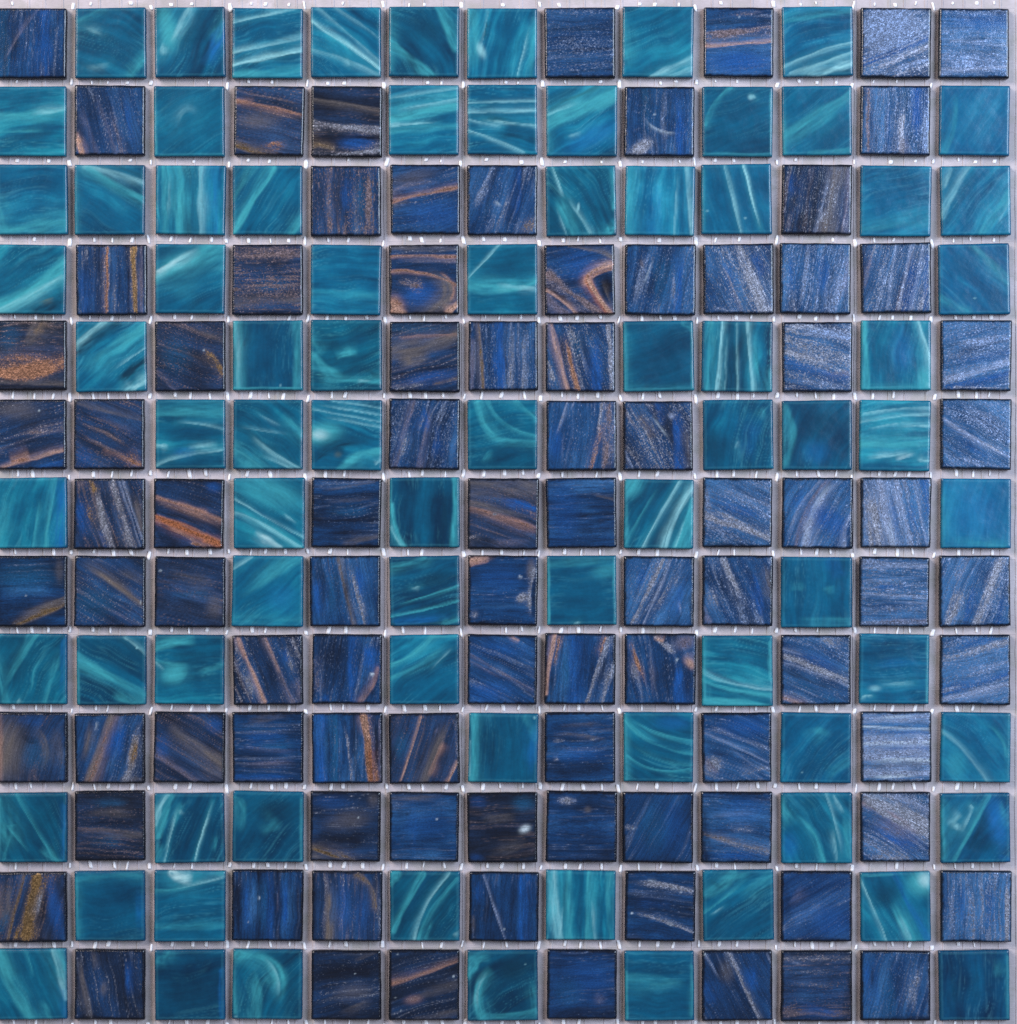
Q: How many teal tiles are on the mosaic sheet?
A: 79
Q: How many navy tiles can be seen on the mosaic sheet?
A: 90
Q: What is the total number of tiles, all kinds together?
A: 169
